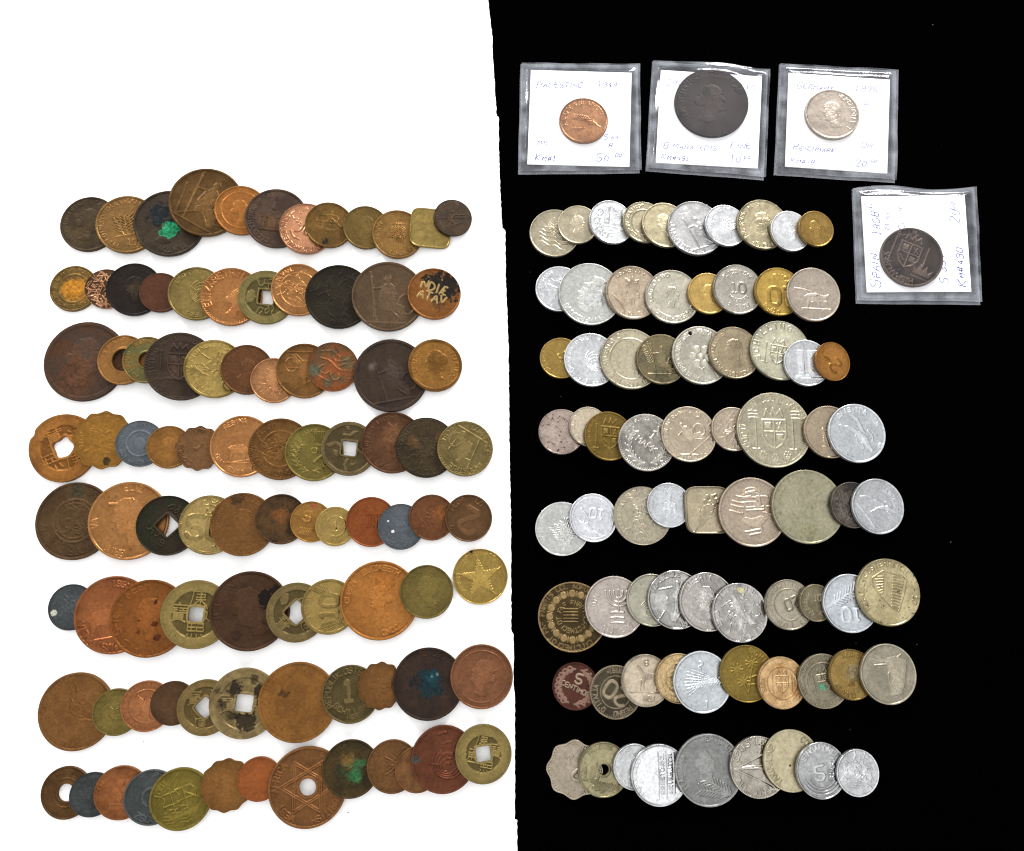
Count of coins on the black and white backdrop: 170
